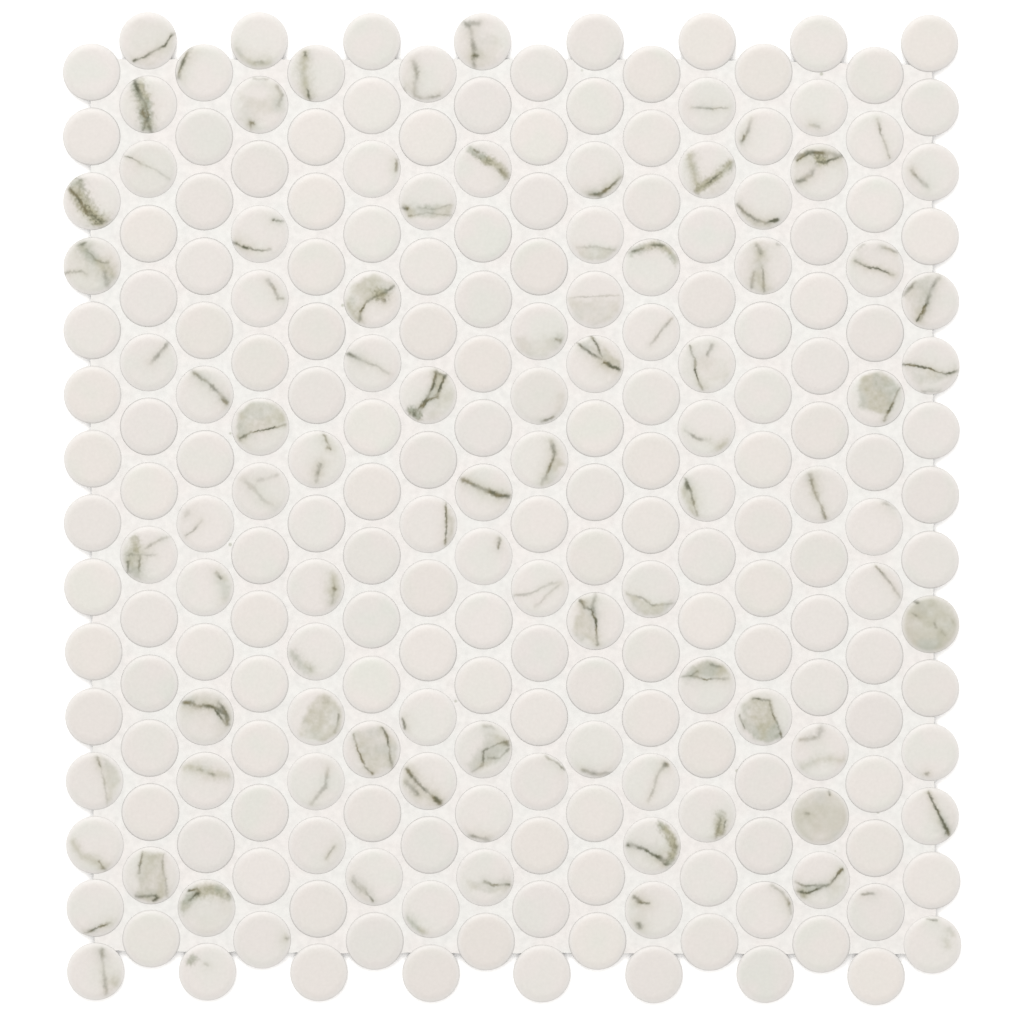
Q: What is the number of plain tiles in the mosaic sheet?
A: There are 139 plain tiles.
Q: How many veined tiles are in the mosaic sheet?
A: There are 101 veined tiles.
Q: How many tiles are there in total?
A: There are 240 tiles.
